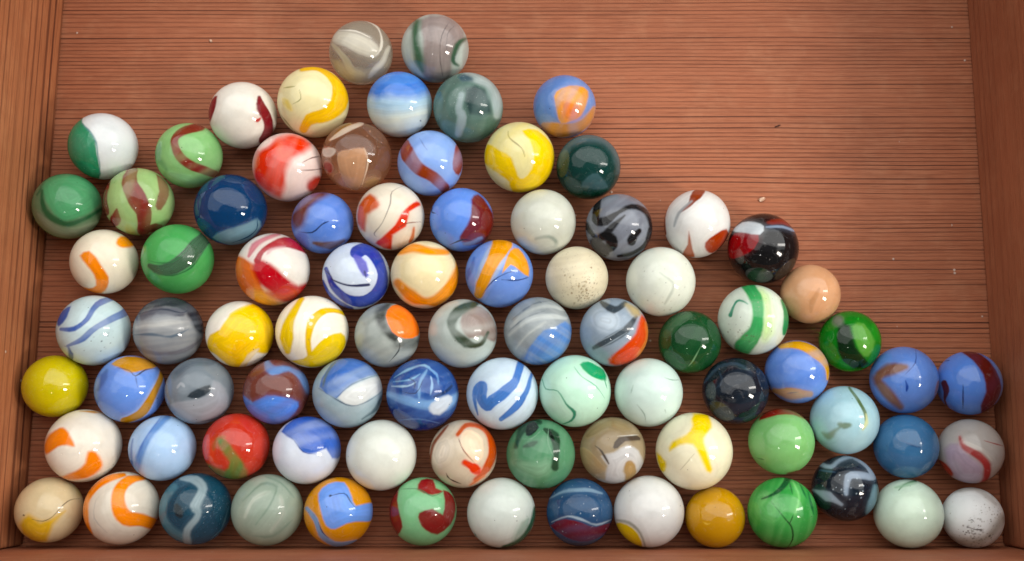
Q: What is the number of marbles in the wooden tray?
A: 84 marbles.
